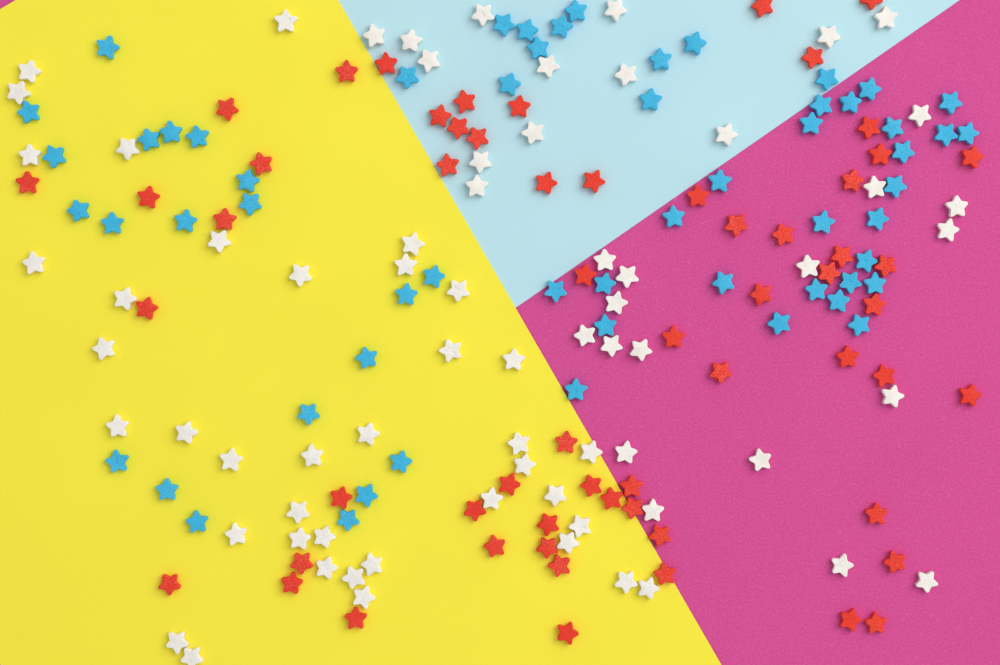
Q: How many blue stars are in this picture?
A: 58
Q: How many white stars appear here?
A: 69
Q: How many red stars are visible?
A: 60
